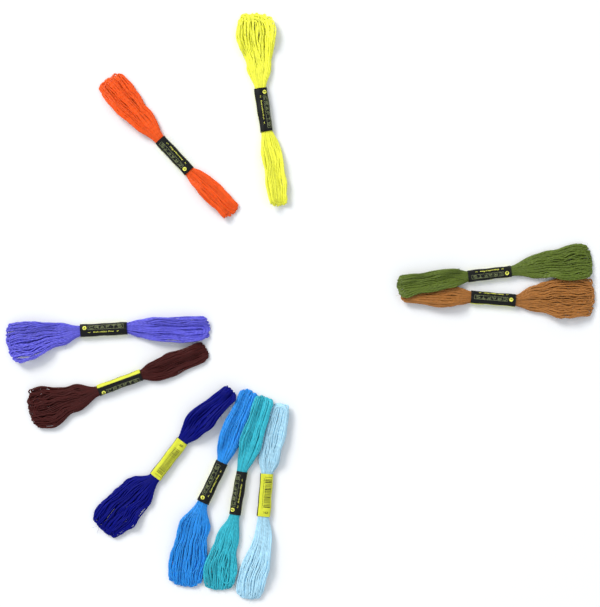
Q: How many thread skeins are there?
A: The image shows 10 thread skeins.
